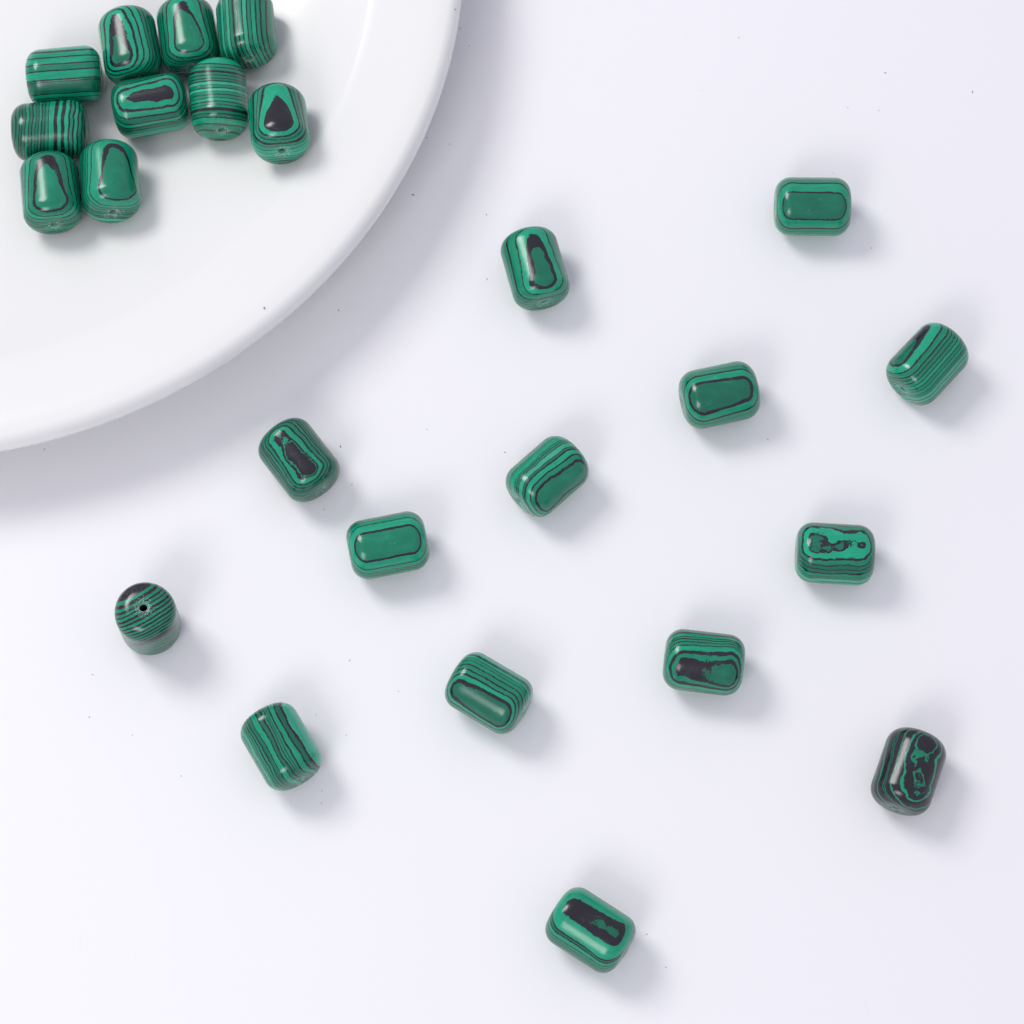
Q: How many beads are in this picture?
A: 24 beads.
